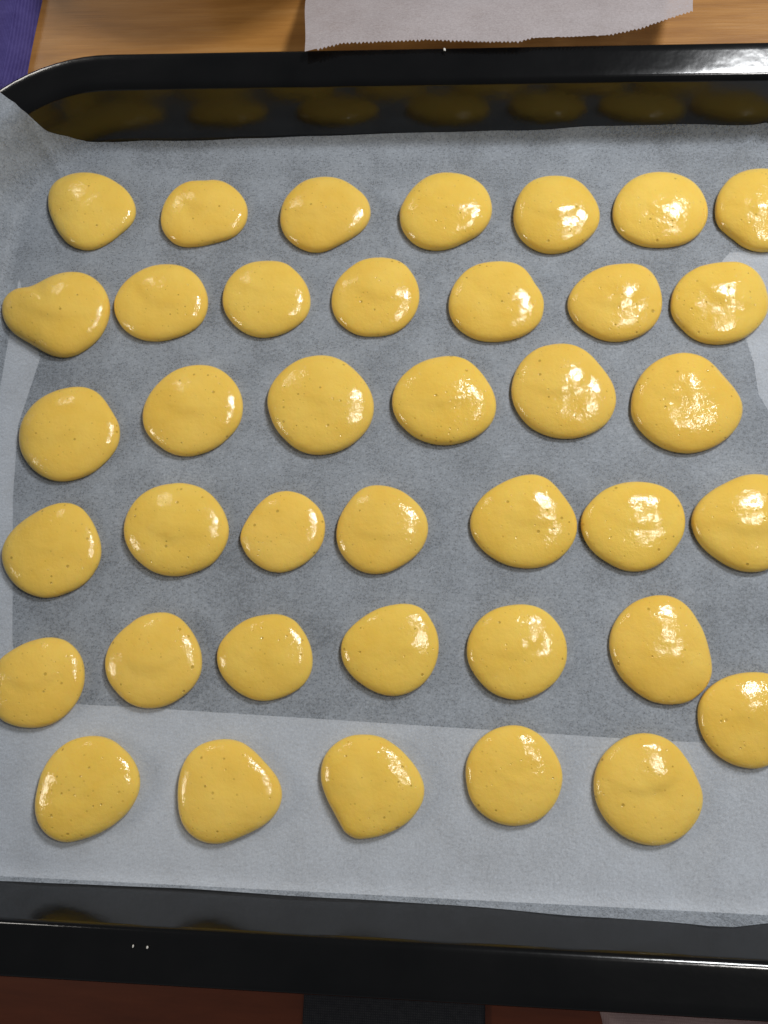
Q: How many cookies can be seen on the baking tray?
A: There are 39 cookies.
